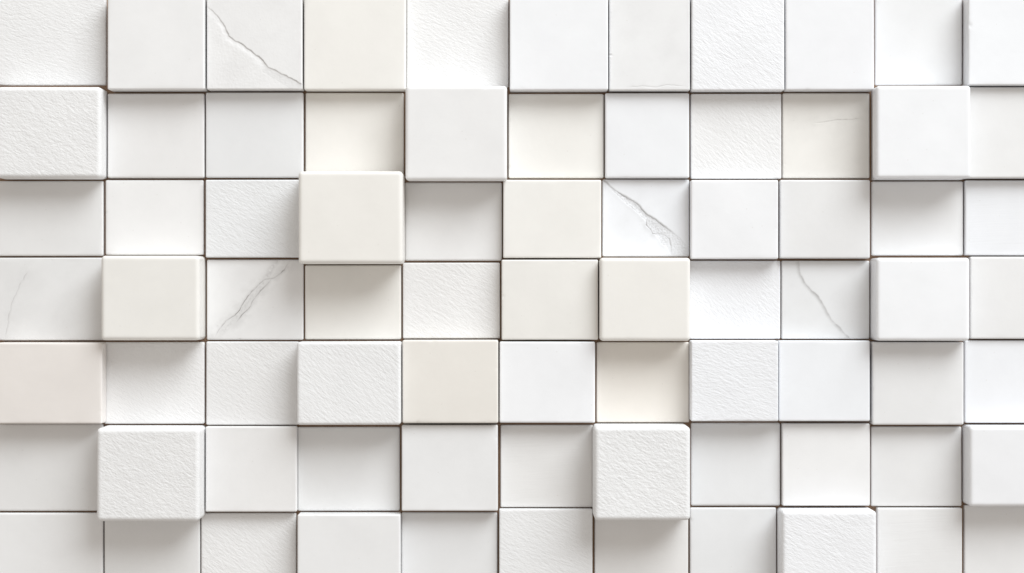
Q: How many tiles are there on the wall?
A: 77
